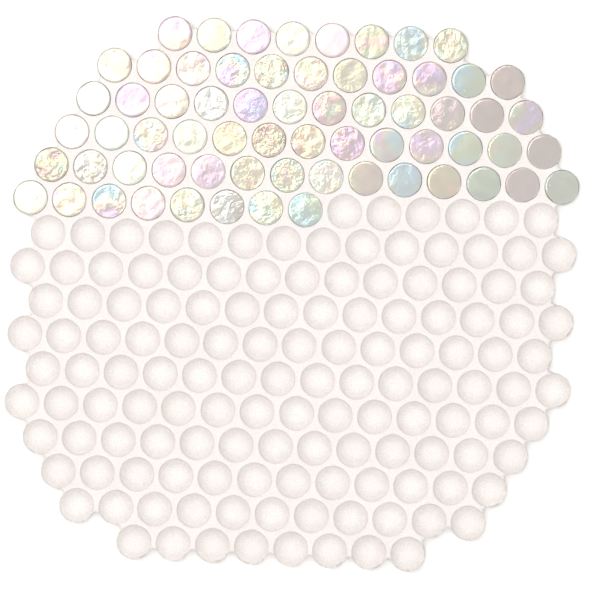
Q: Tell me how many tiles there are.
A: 66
